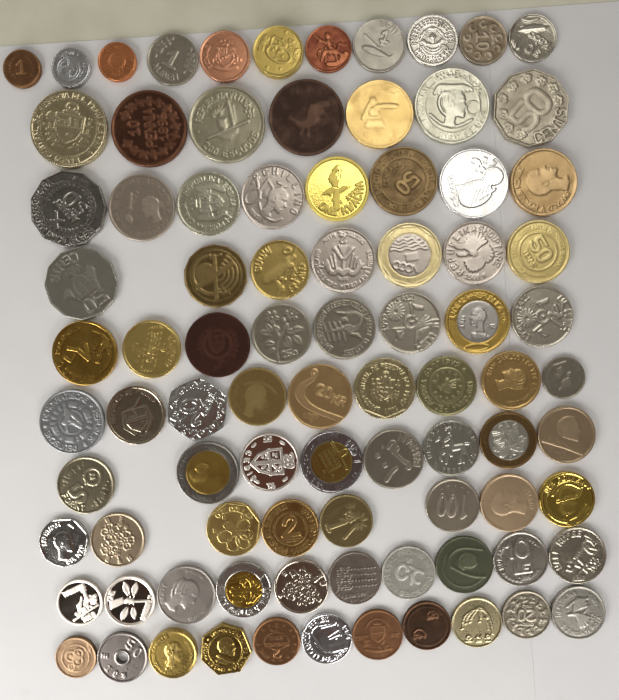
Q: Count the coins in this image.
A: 87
